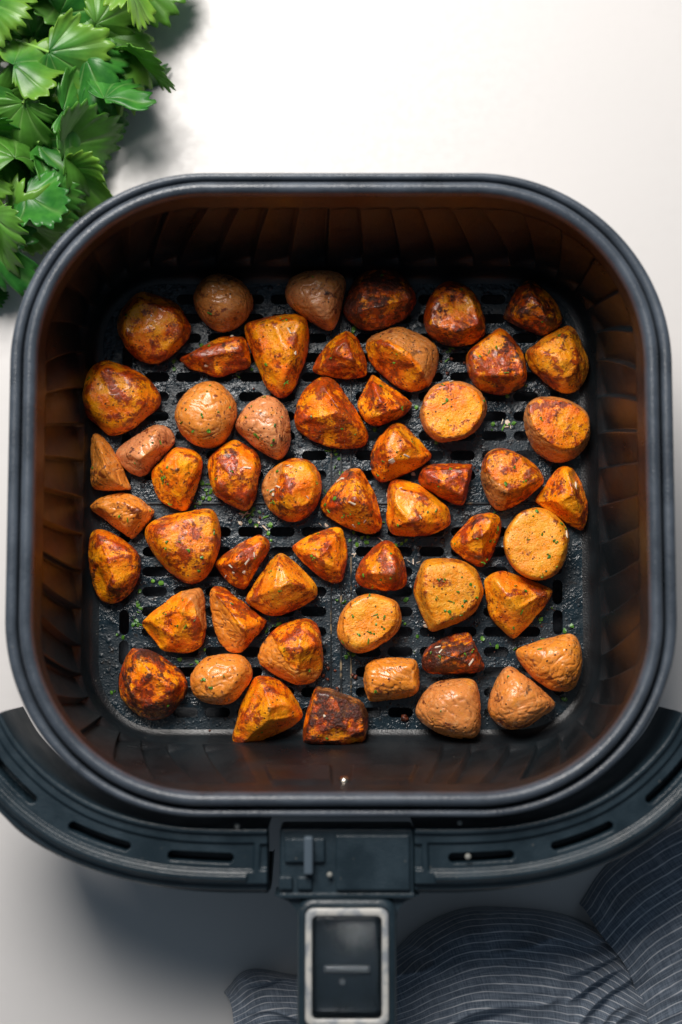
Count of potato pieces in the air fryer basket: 54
